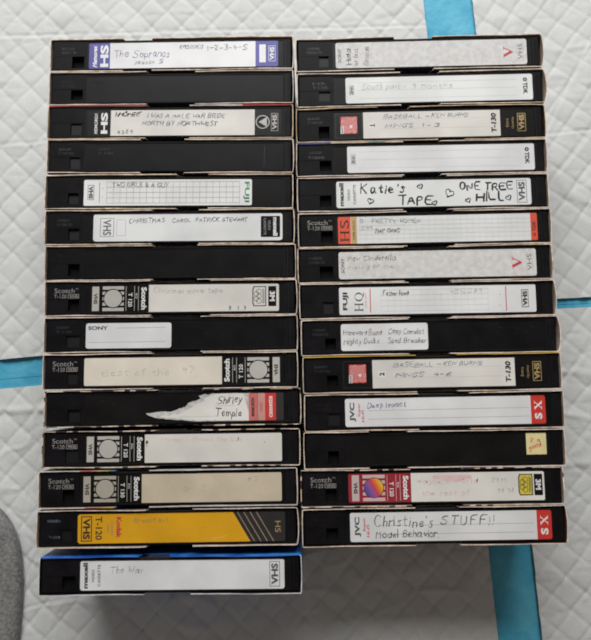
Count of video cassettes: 29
